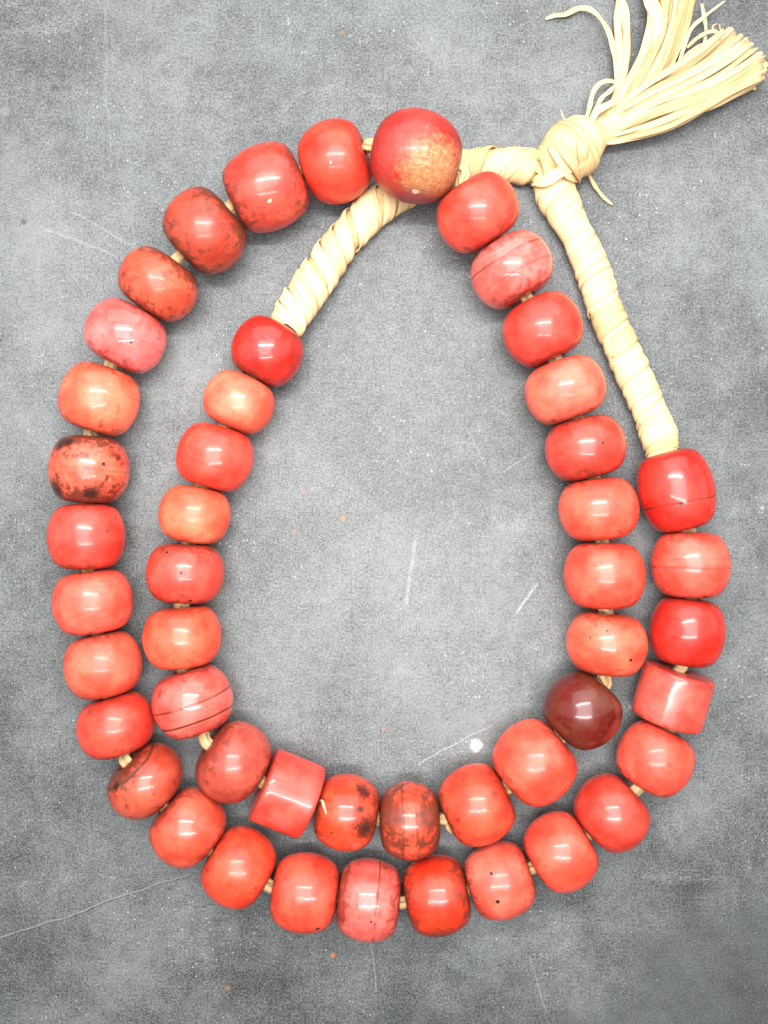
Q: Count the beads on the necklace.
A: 48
